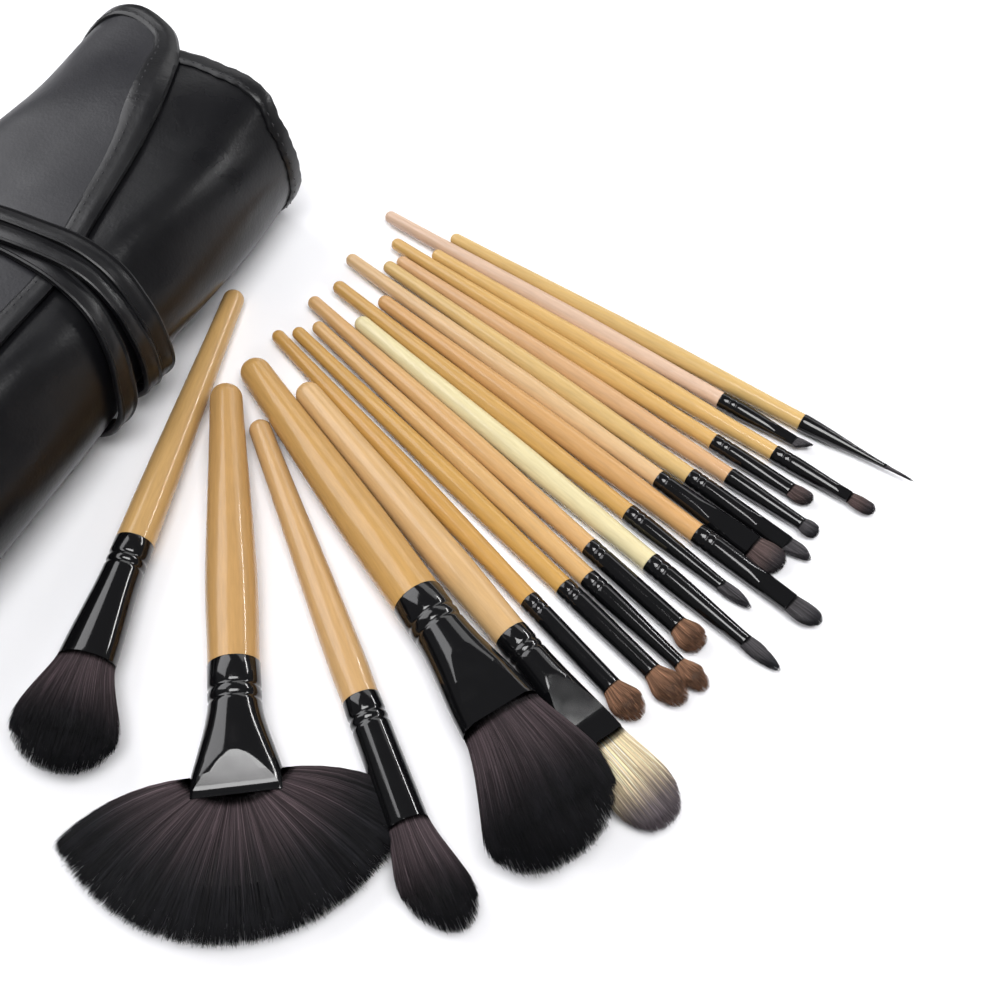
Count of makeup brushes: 19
